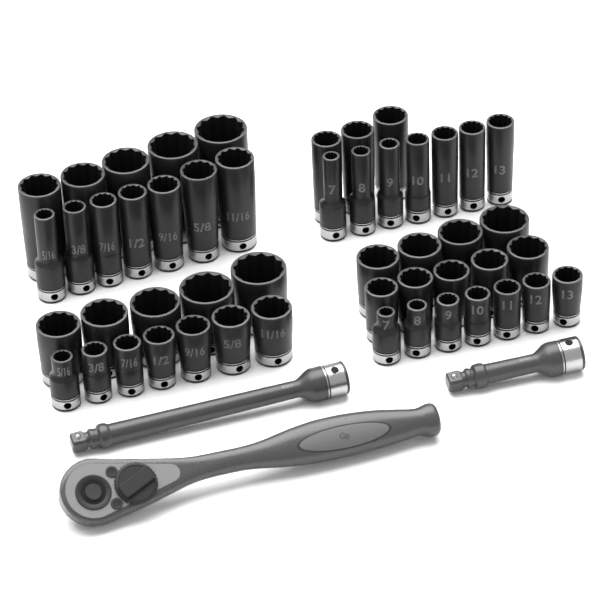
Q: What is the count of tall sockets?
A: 22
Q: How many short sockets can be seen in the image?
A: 28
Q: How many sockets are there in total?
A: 50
